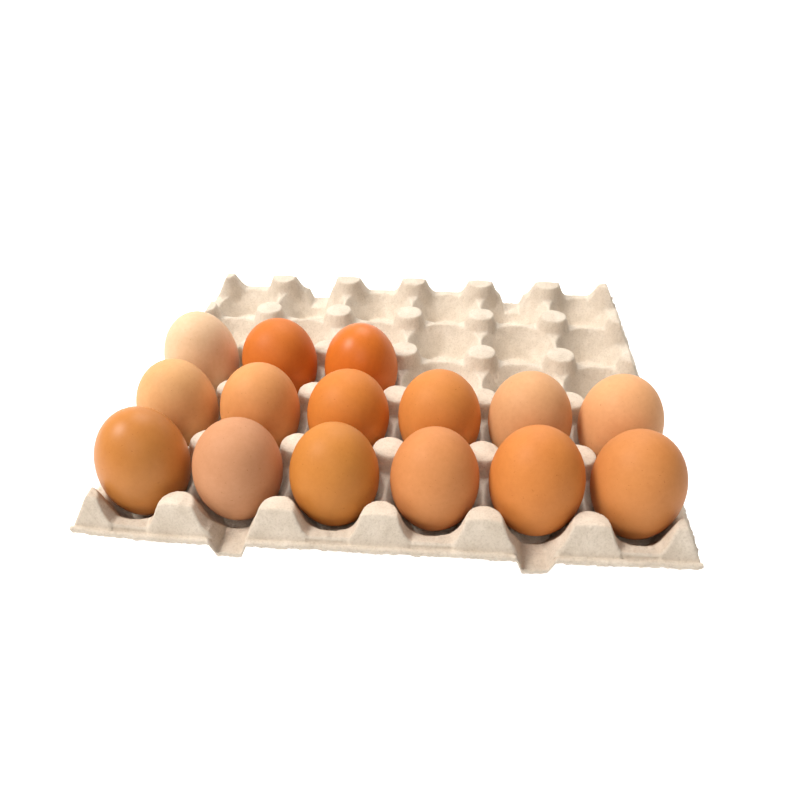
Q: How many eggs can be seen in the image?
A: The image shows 15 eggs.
